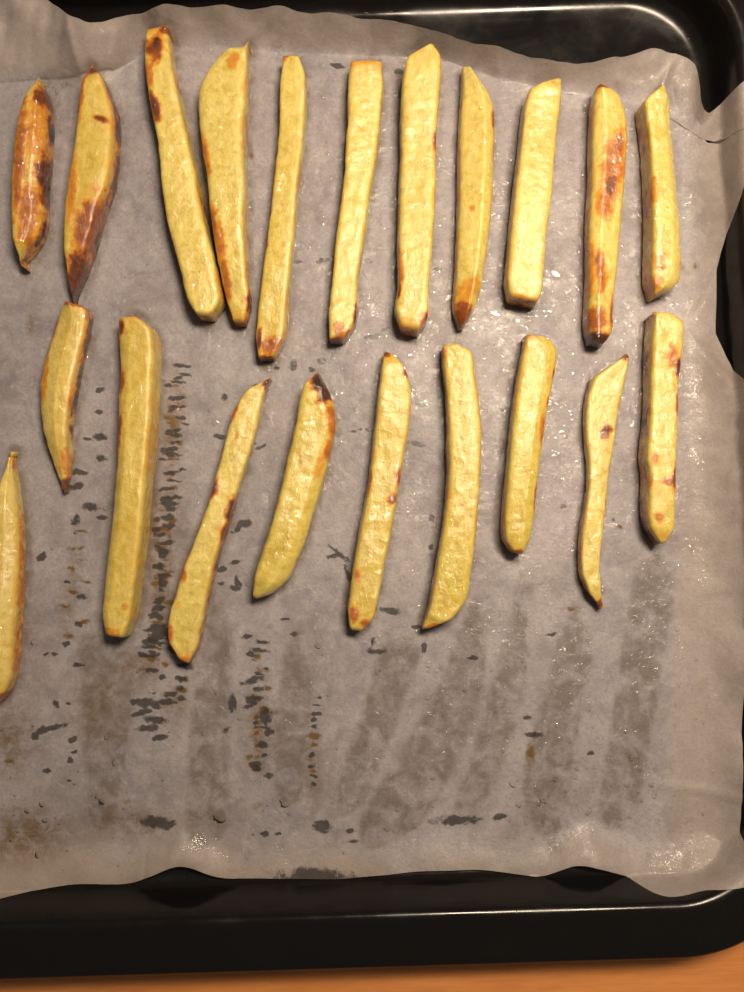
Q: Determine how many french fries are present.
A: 21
